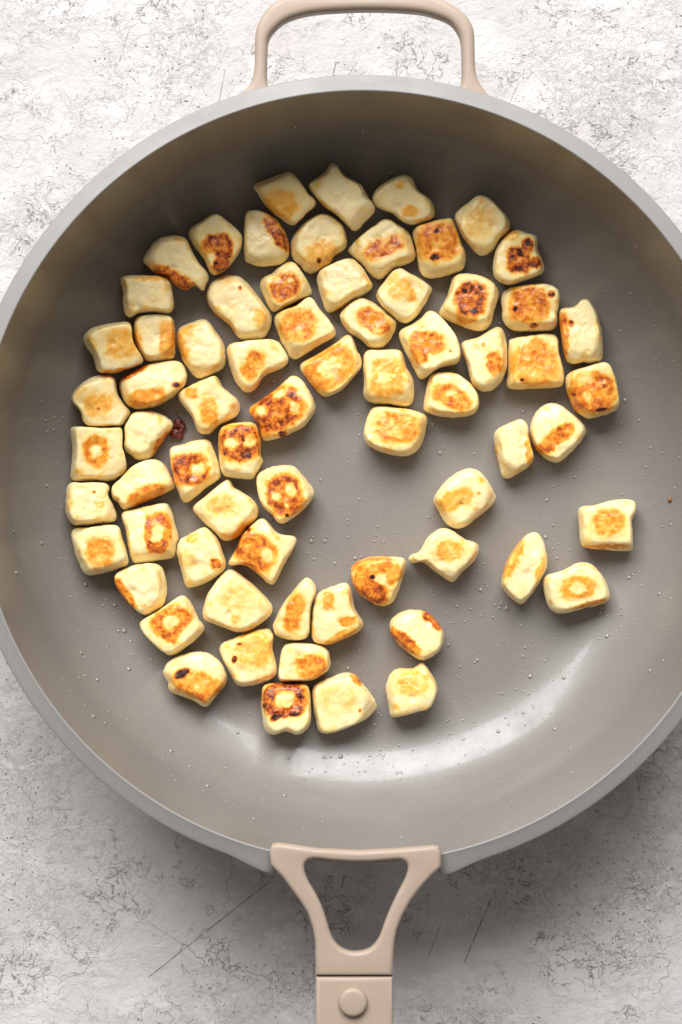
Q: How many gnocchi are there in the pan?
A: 69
